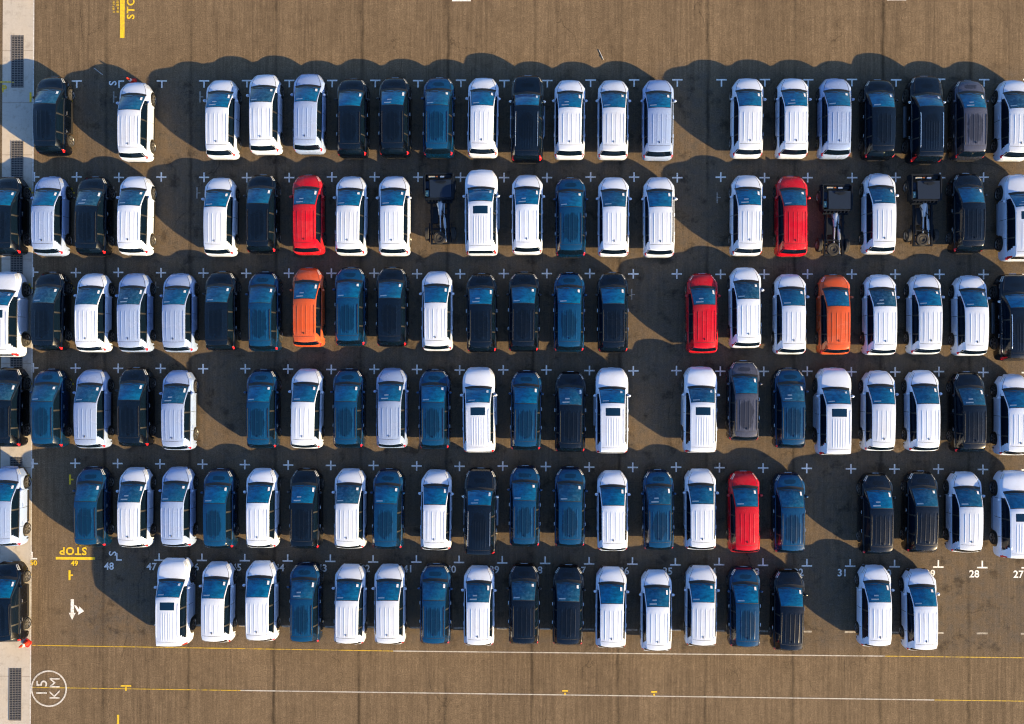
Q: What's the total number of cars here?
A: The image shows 124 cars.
